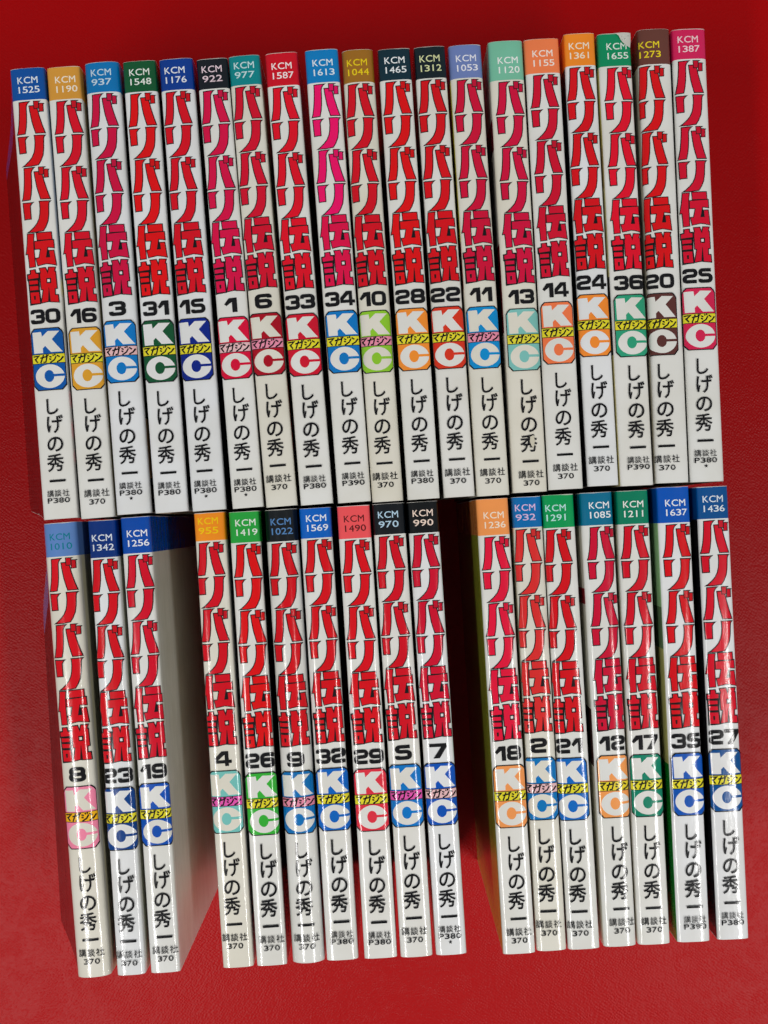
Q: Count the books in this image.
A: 36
